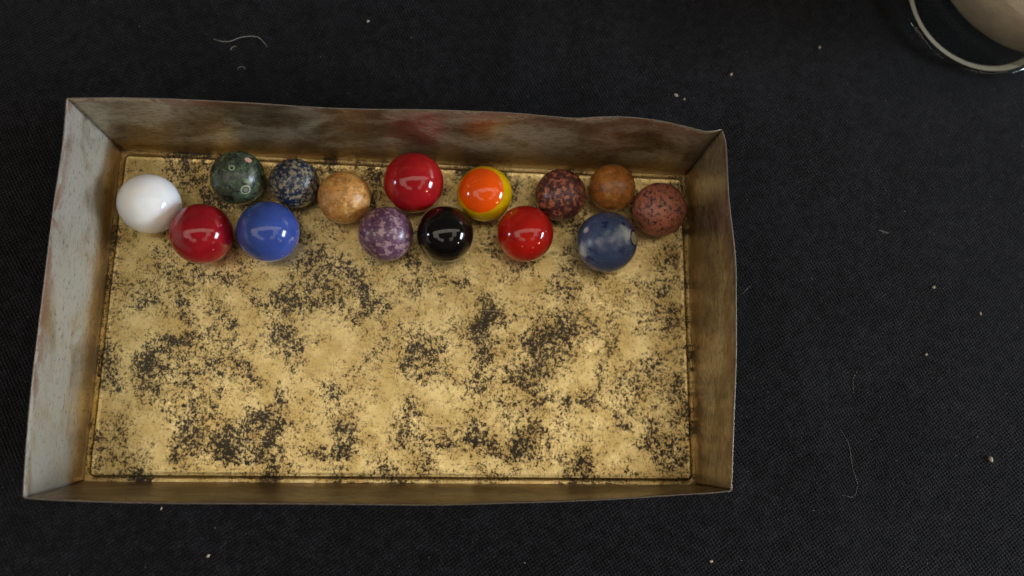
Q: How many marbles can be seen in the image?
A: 15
